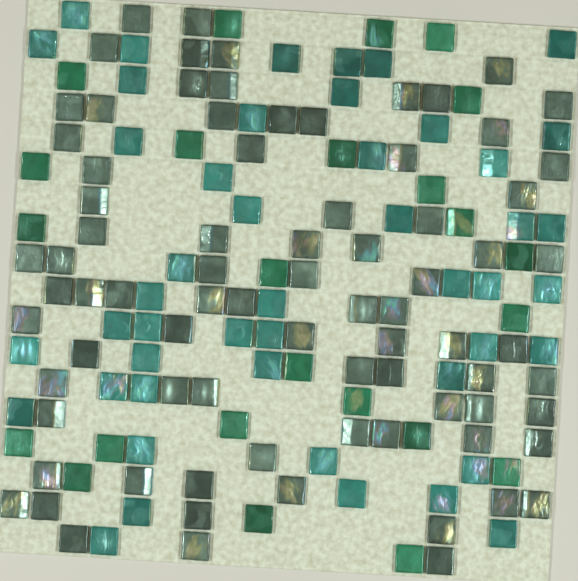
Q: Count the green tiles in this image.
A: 24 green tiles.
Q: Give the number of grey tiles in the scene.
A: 80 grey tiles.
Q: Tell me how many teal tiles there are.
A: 47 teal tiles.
